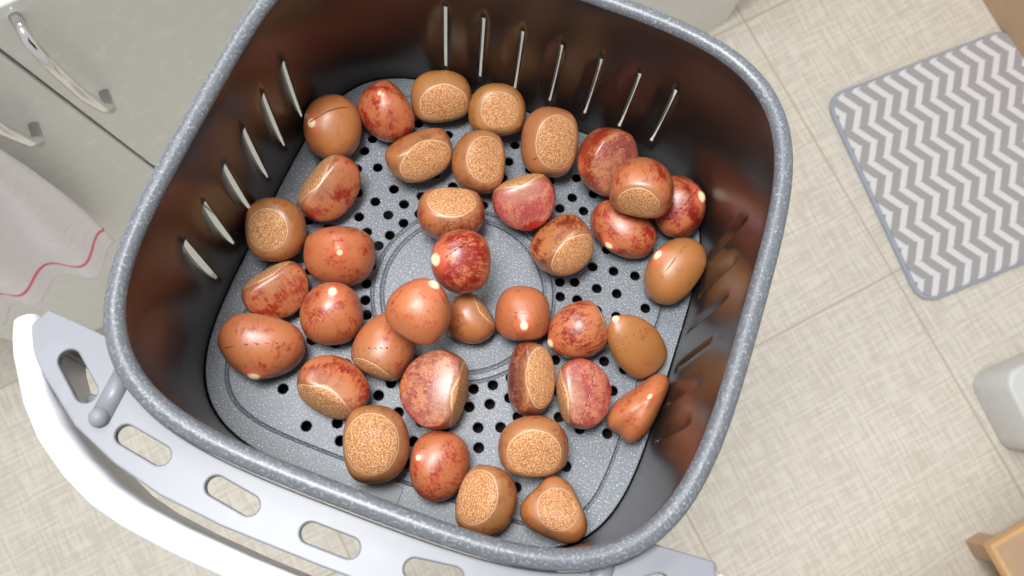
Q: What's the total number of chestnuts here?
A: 38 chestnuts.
